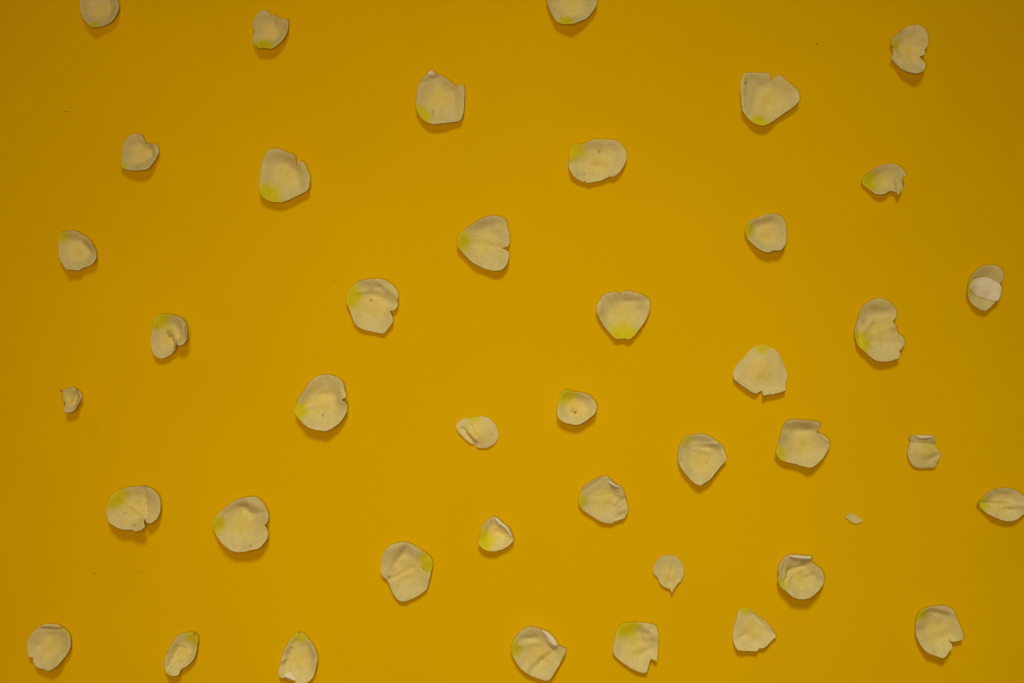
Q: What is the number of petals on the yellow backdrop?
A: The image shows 42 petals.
